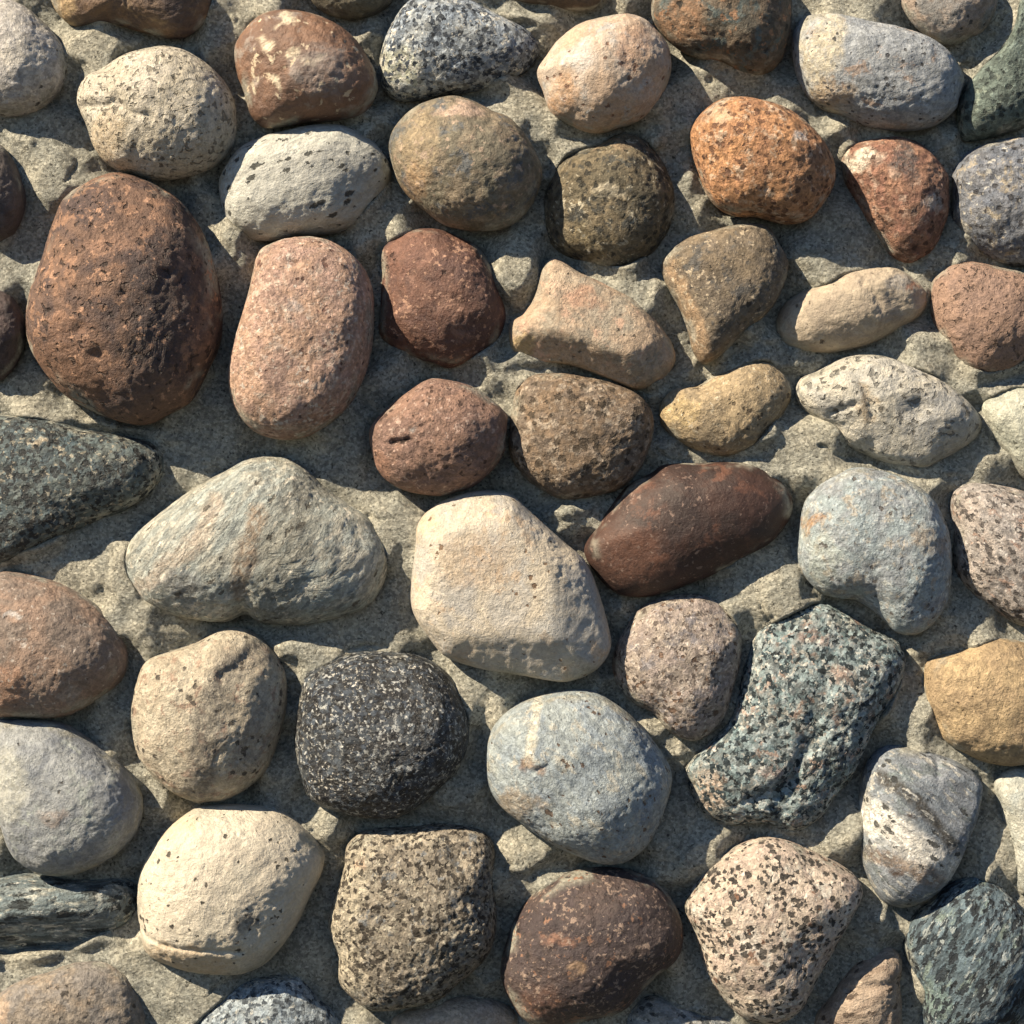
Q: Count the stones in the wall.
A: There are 59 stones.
